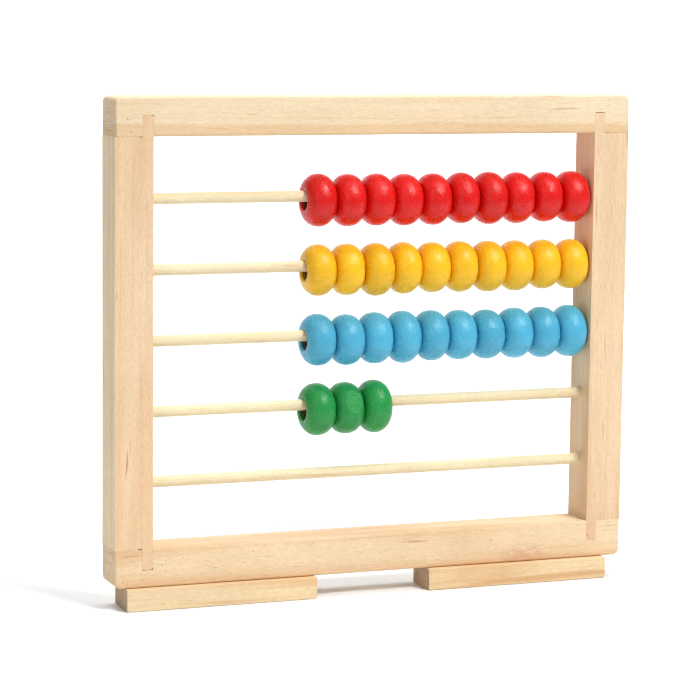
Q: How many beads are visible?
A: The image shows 33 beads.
